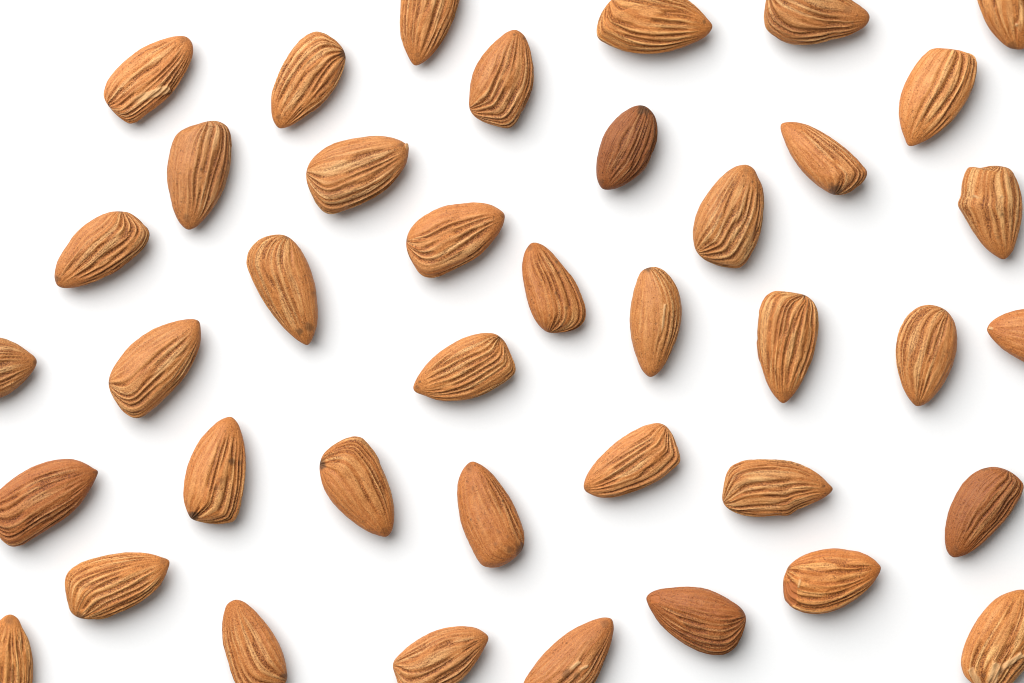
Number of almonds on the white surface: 40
